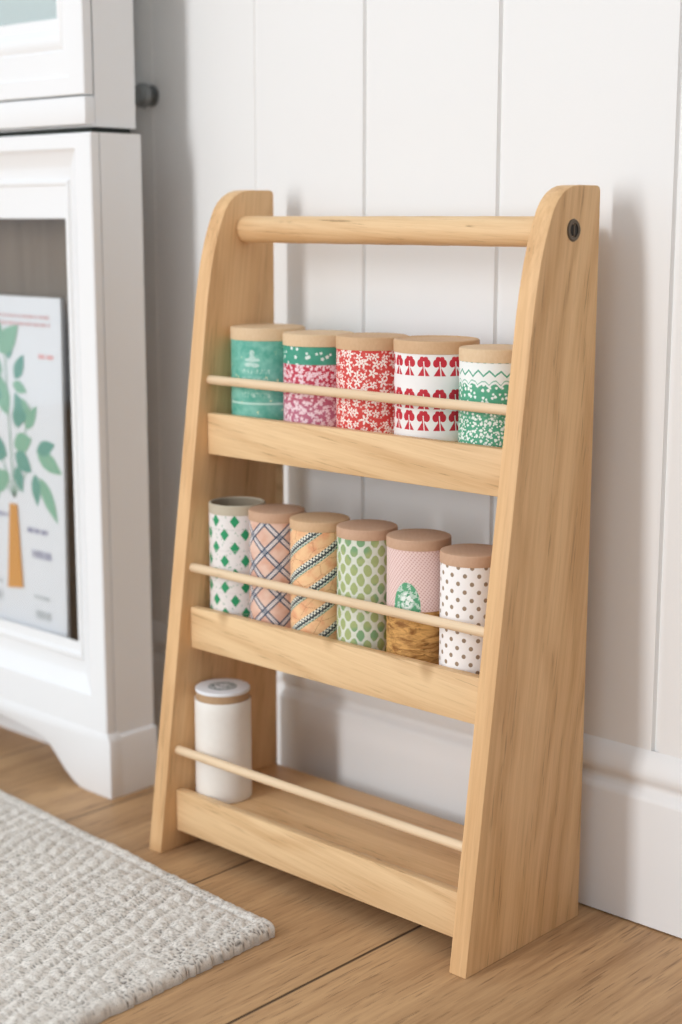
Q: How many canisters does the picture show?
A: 12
